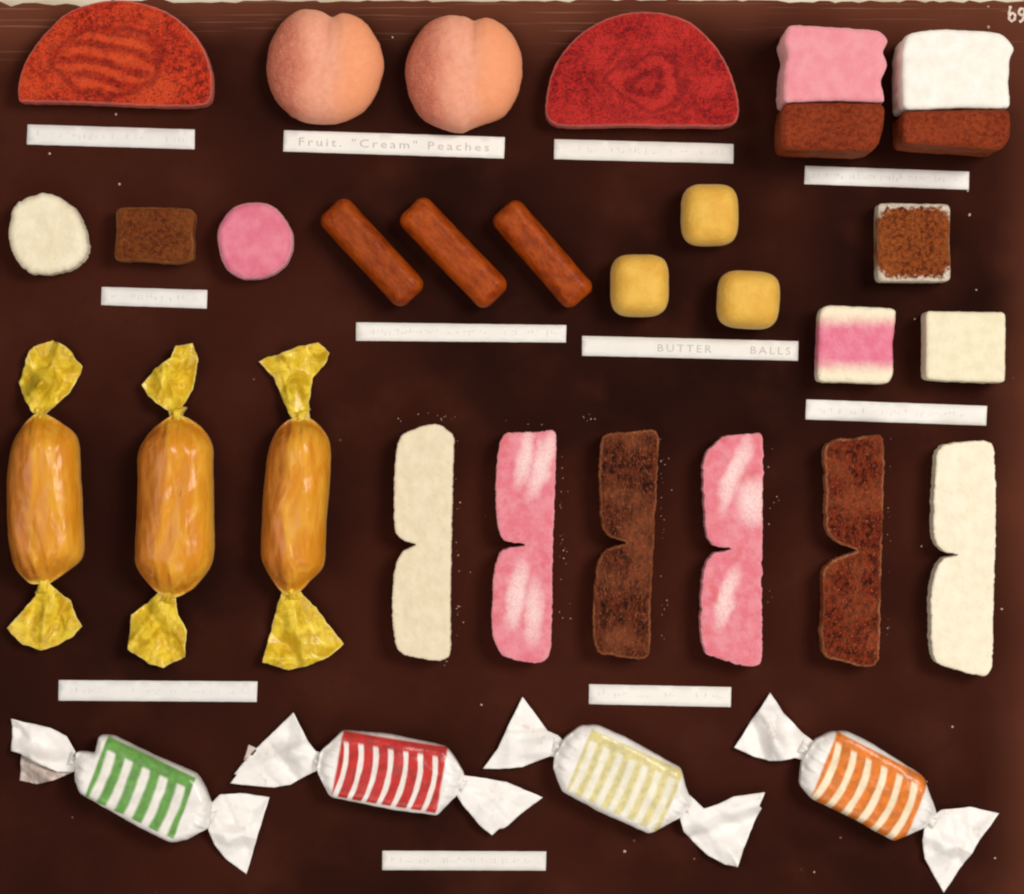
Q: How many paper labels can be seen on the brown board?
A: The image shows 11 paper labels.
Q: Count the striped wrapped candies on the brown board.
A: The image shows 4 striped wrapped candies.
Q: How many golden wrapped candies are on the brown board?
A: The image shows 3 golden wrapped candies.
